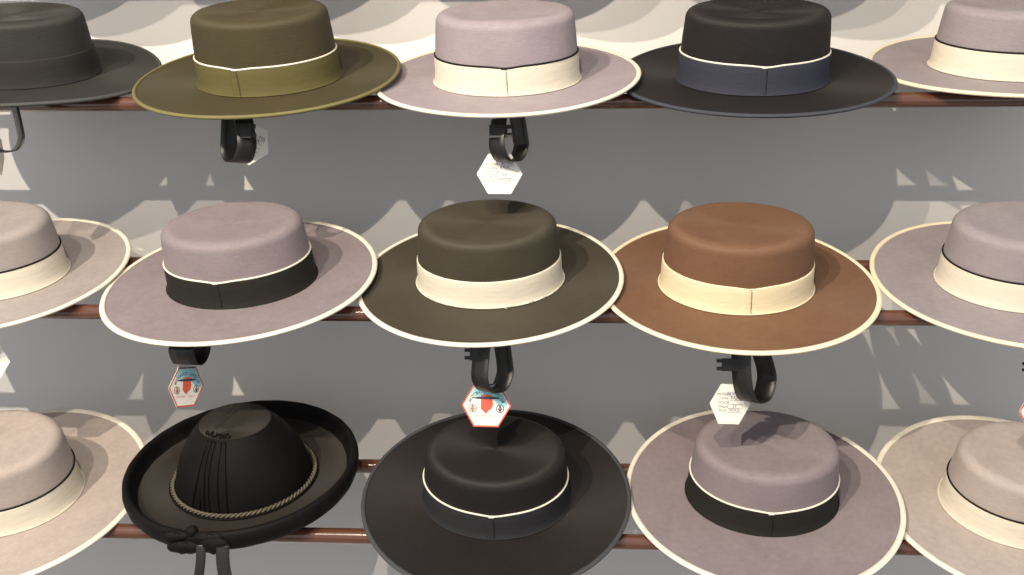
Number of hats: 15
